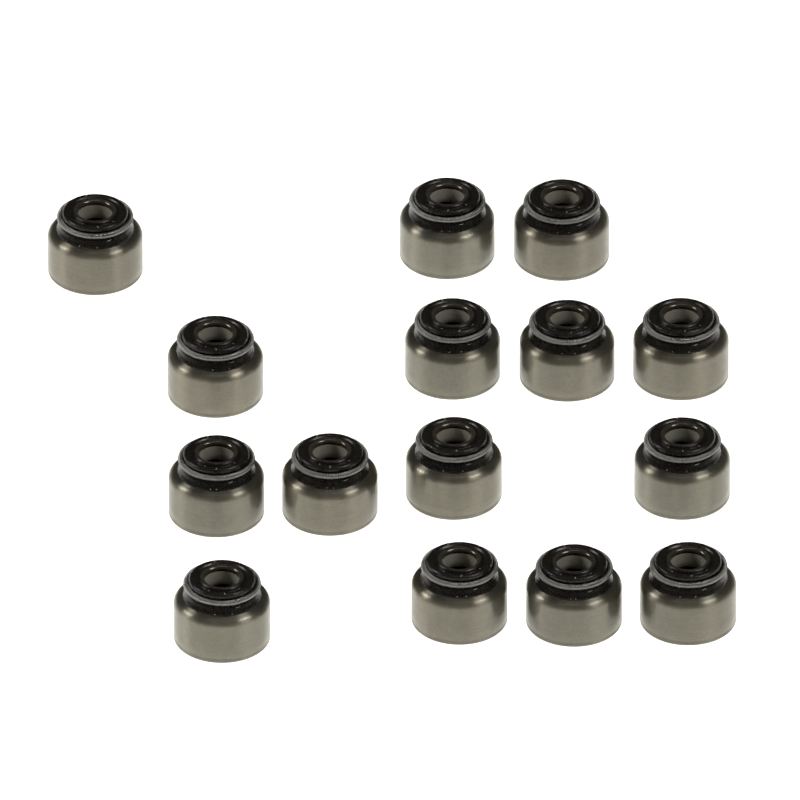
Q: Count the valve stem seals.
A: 15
